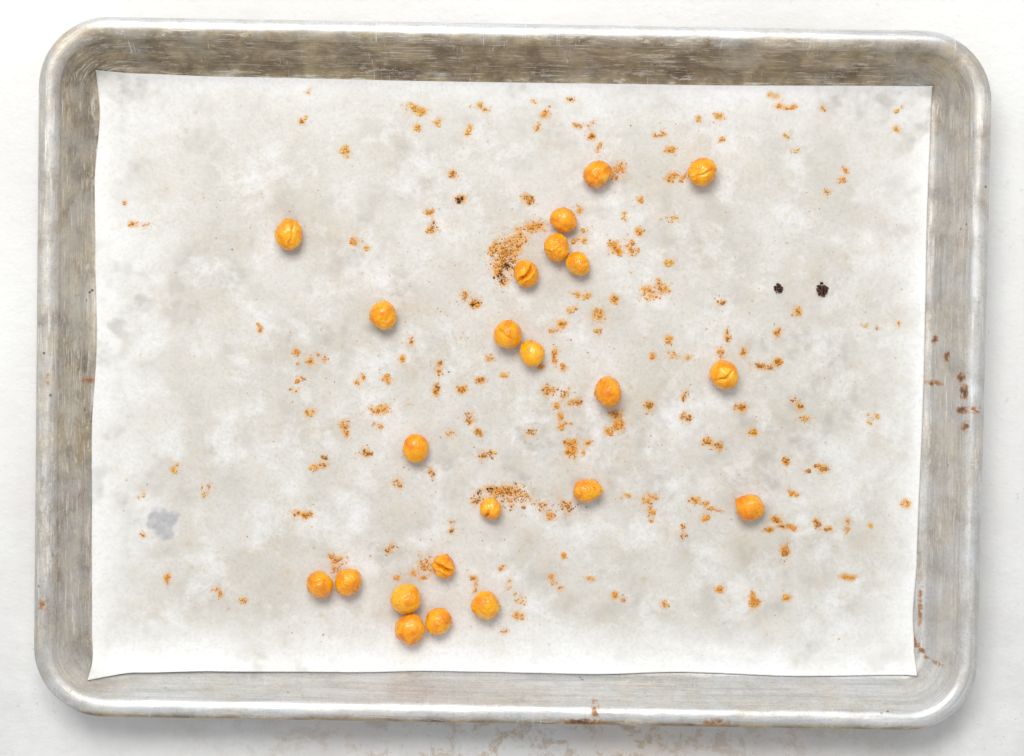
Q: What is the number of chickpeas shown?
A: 23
